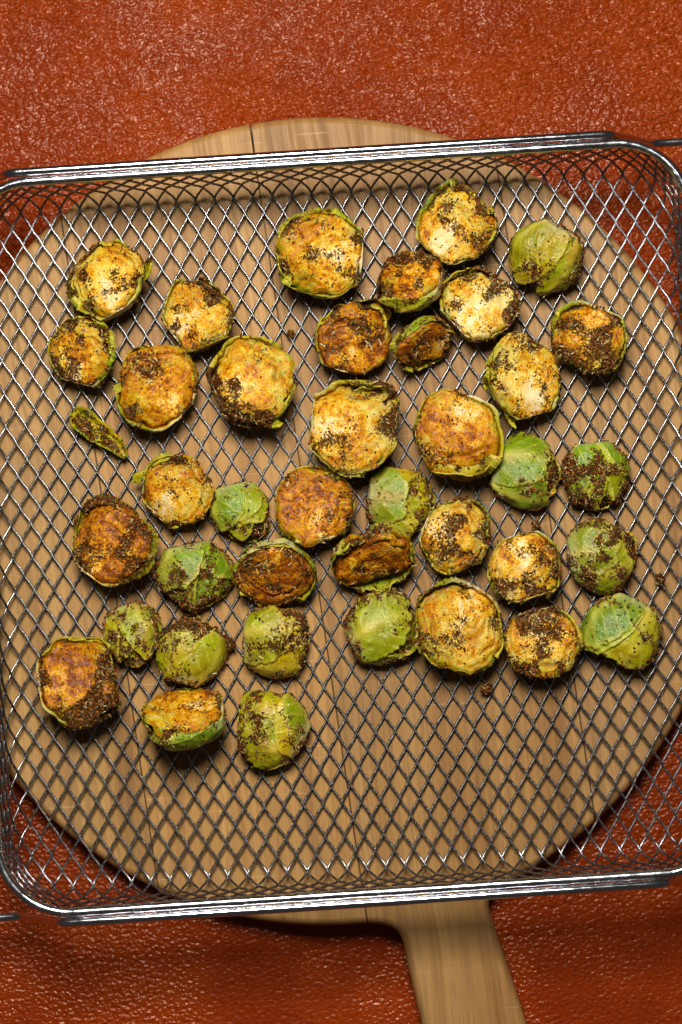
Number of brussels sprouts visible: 39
